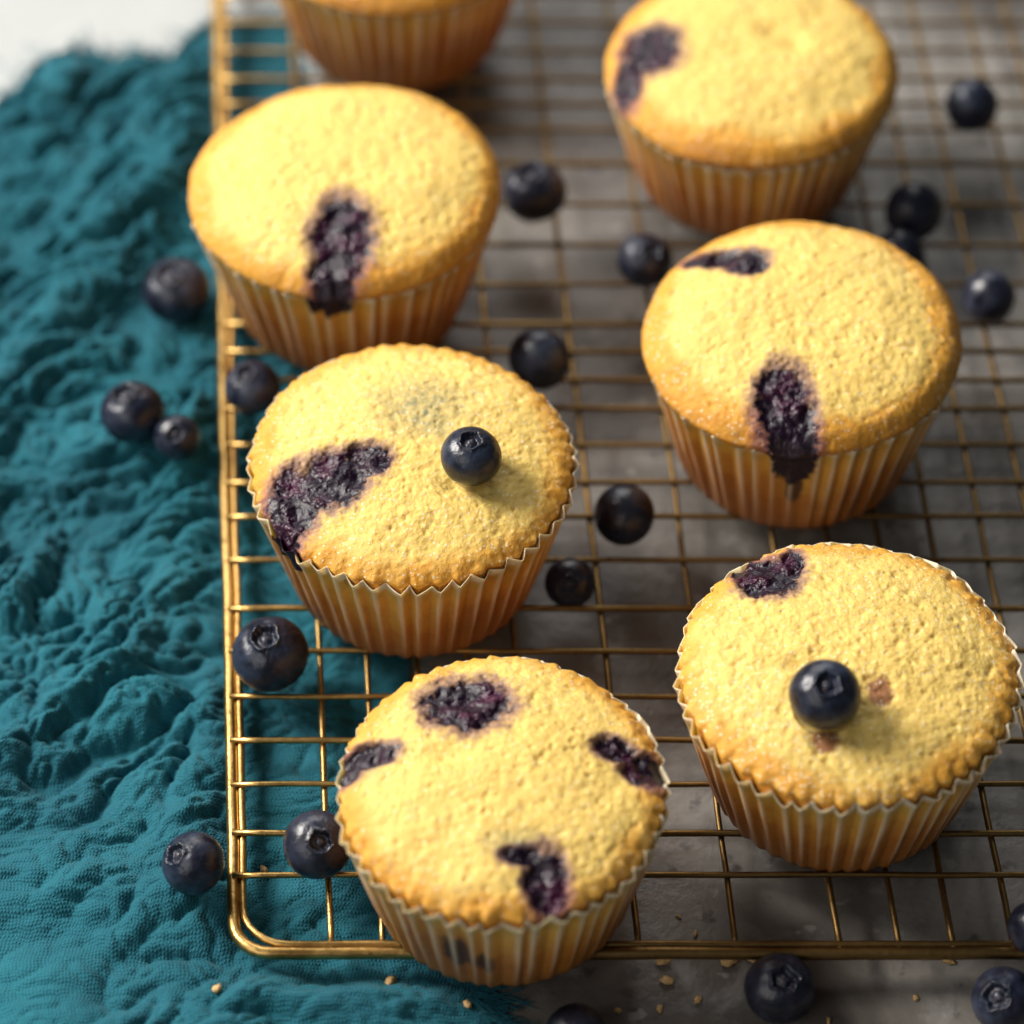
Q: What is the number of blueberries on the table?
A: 22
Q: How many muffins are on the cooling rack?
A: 7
